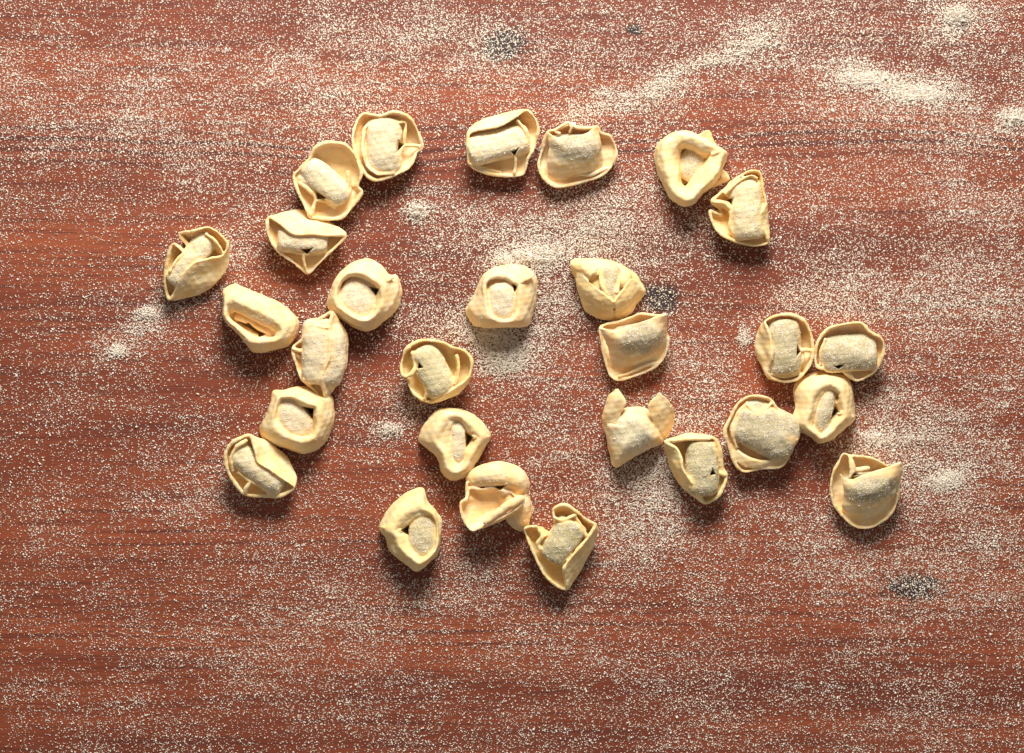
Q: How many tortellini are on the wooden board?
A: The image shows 28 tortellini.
